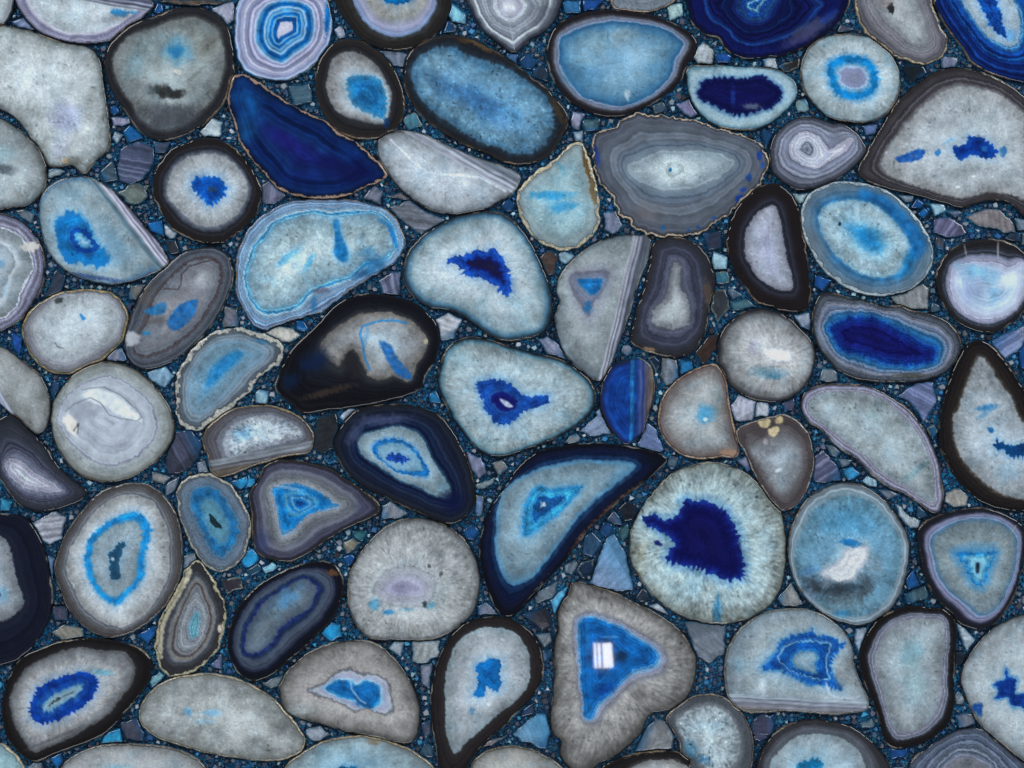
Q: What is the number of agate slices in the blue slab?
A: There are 77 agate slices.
